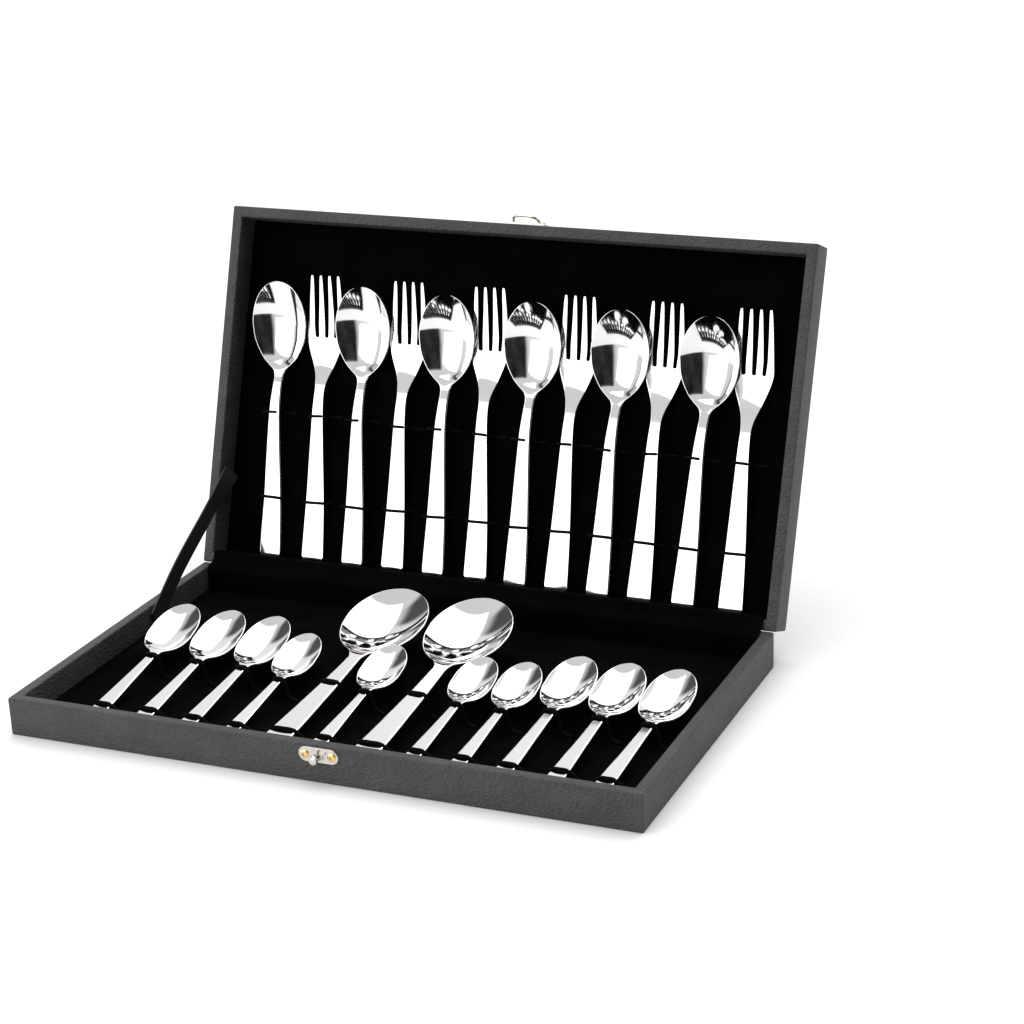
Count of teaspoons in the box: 10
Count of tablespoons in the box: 6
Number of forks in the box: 6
